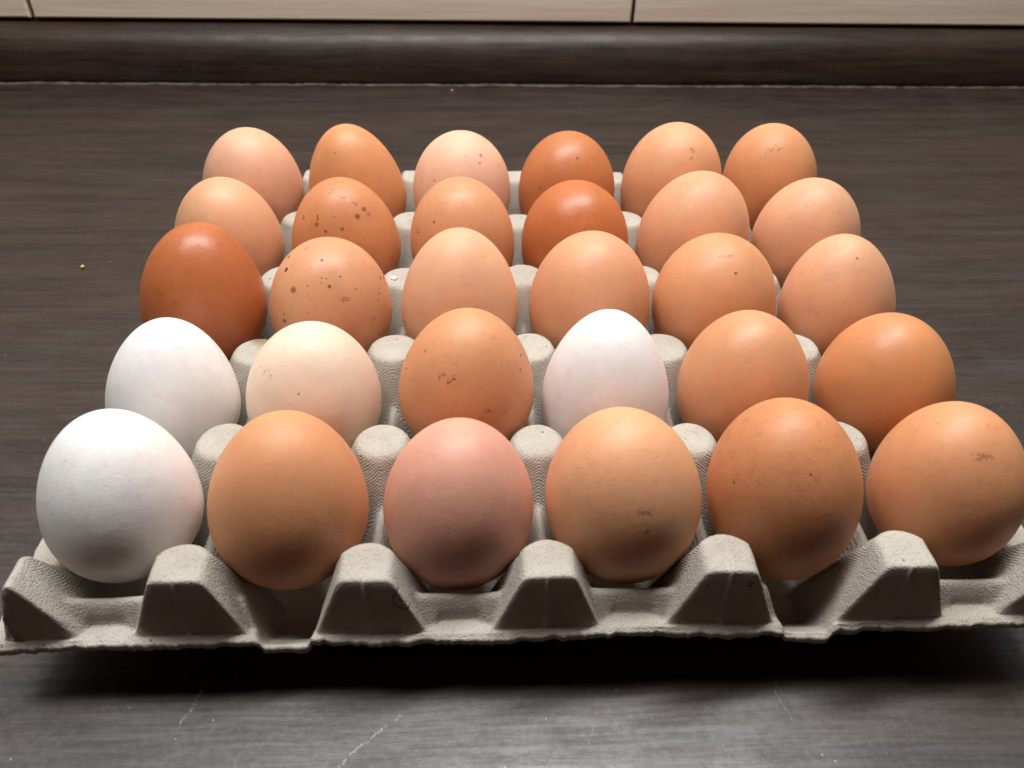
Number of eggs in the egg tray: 30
